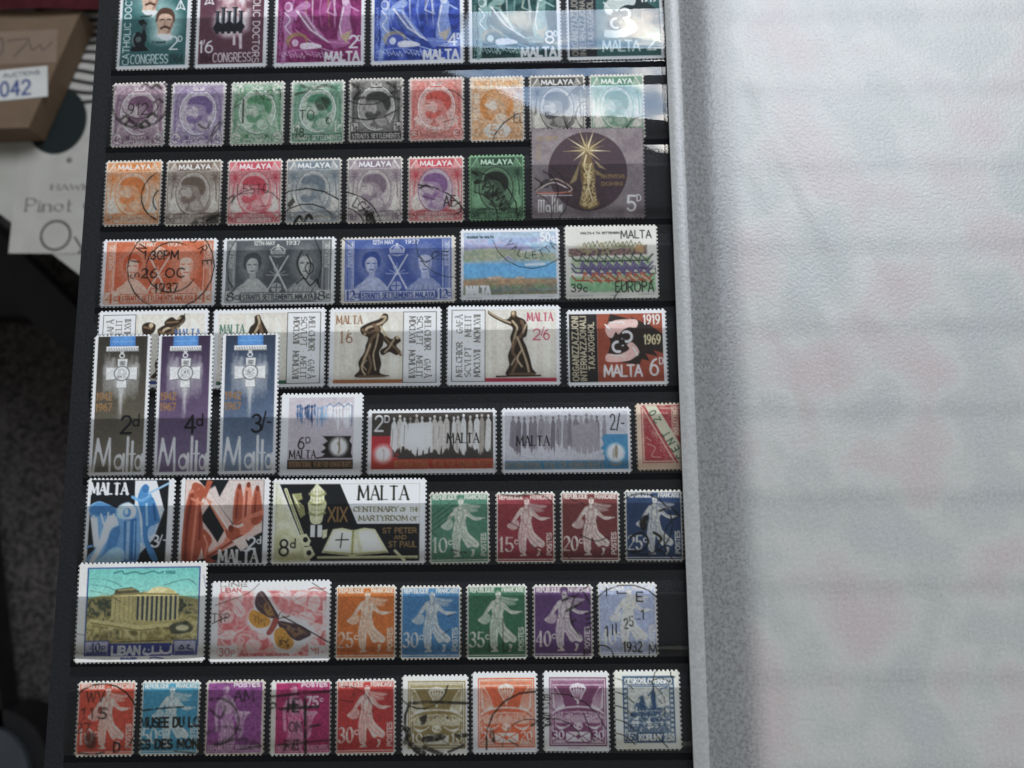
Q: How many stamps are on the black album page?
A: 63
